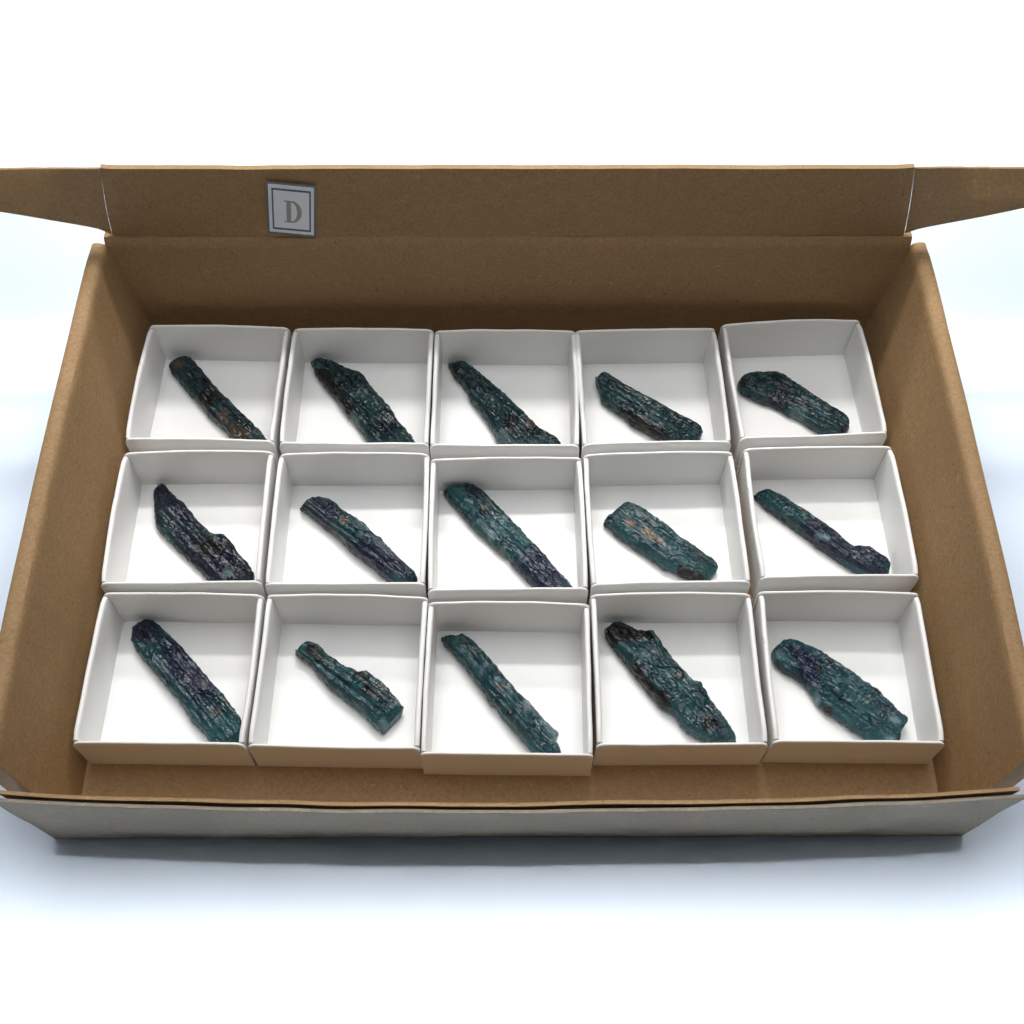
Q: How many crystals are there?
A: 15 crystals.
